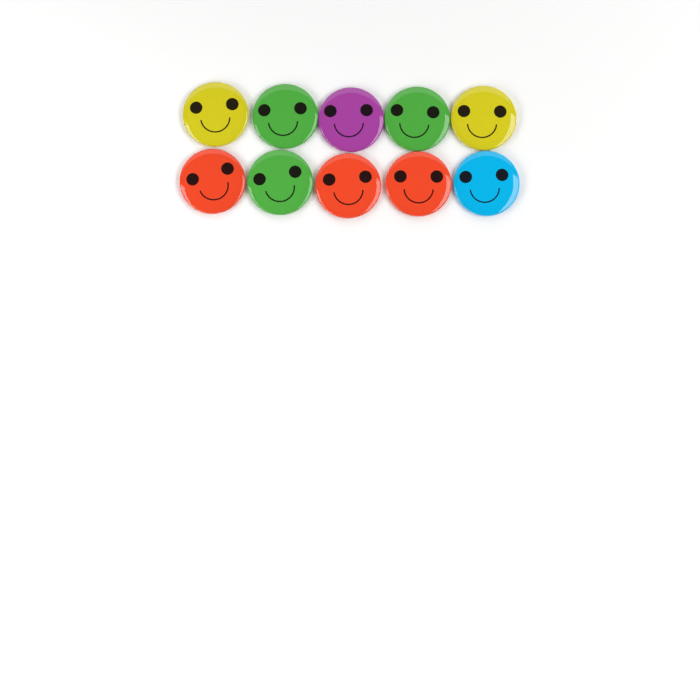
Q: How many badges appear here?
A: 10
